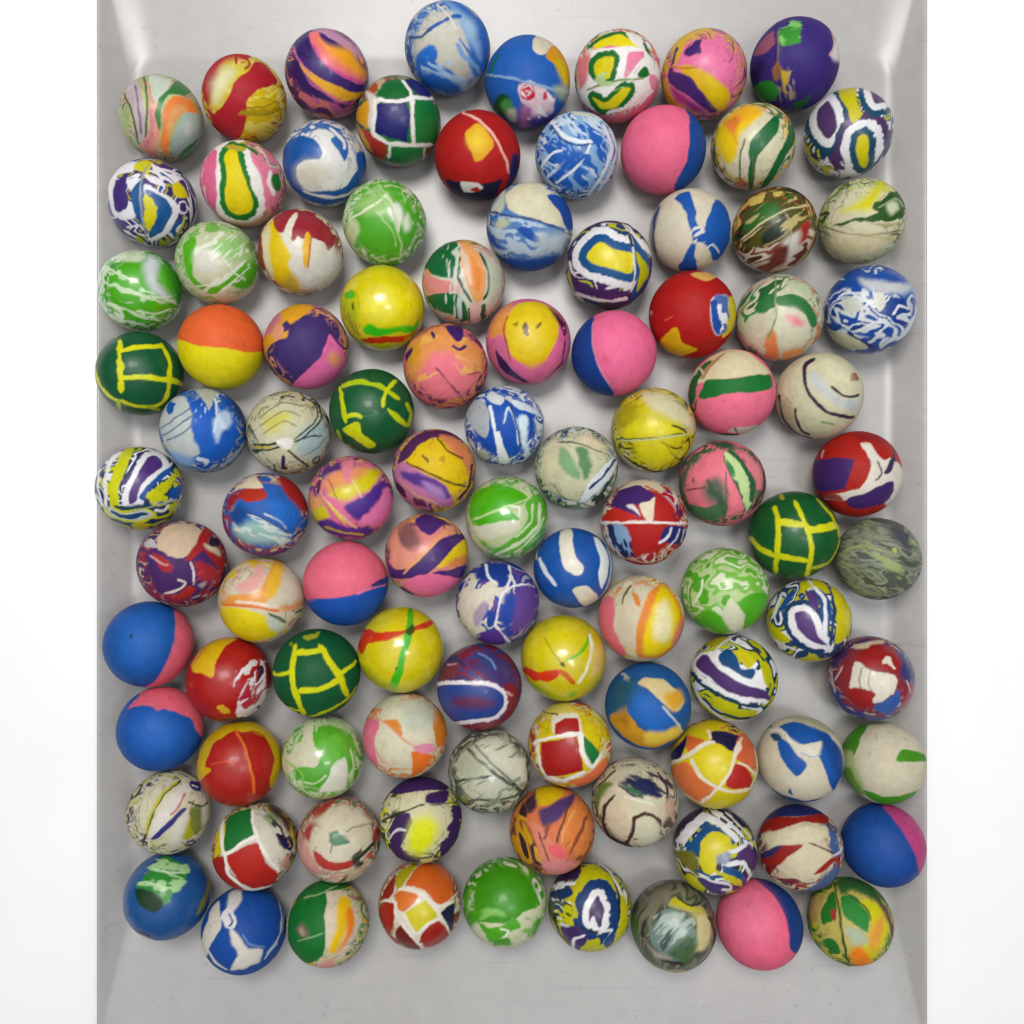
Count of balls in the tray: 100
